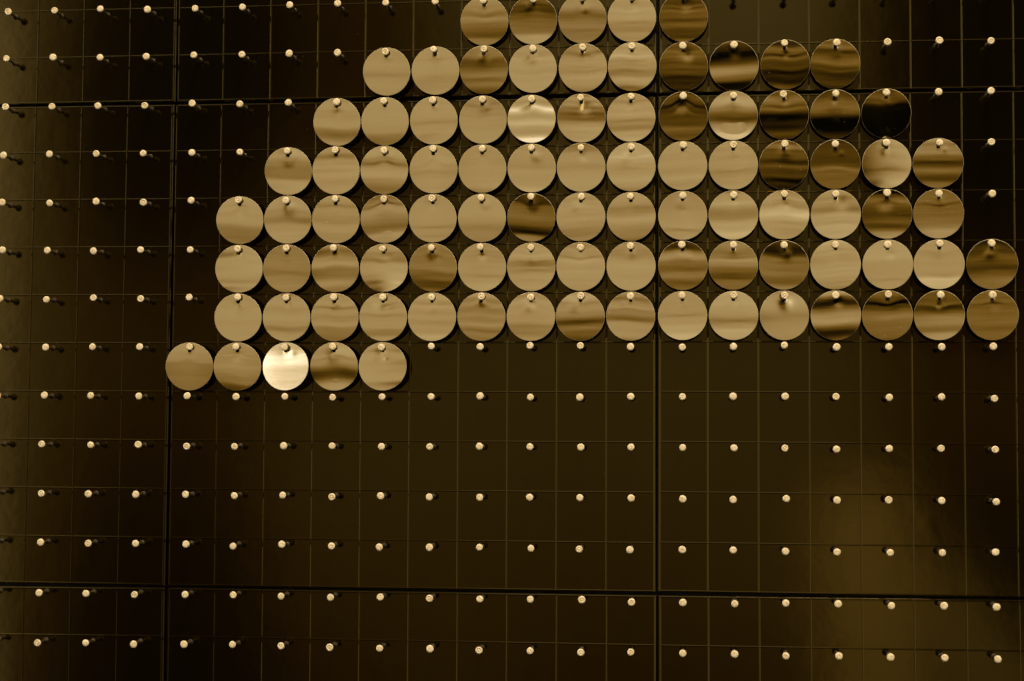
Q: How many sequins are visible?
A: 93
